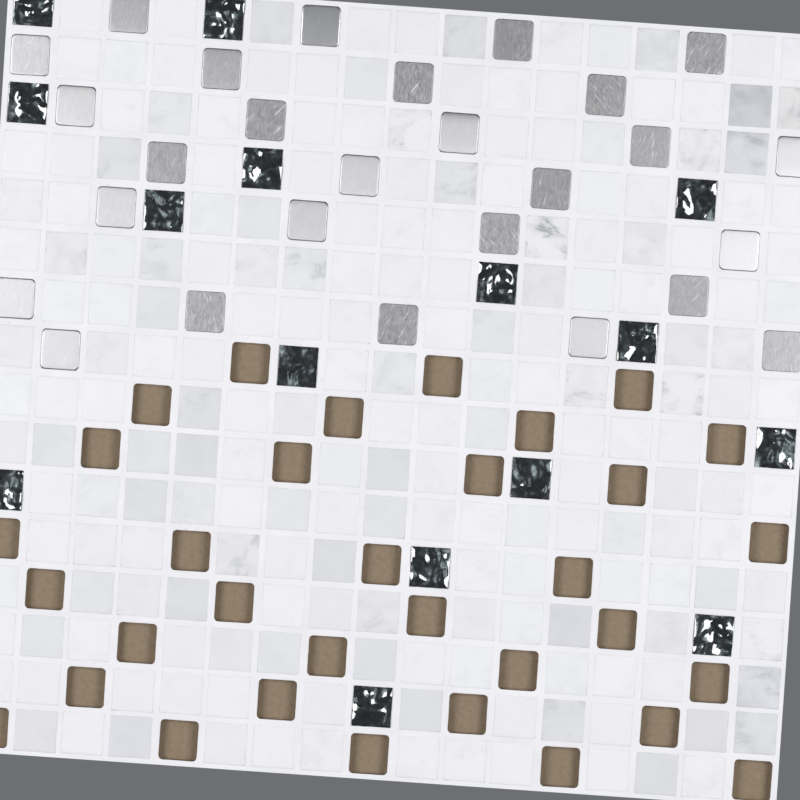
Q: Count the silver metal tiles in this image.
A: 27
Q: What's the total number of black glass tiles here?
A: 15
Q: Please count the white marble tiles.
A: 197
